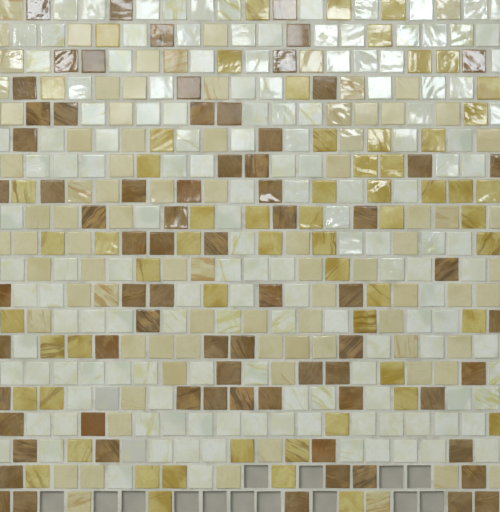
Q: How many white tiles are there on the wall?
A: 149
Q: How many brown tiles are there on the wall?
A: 73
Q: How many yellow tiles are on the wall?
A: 60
